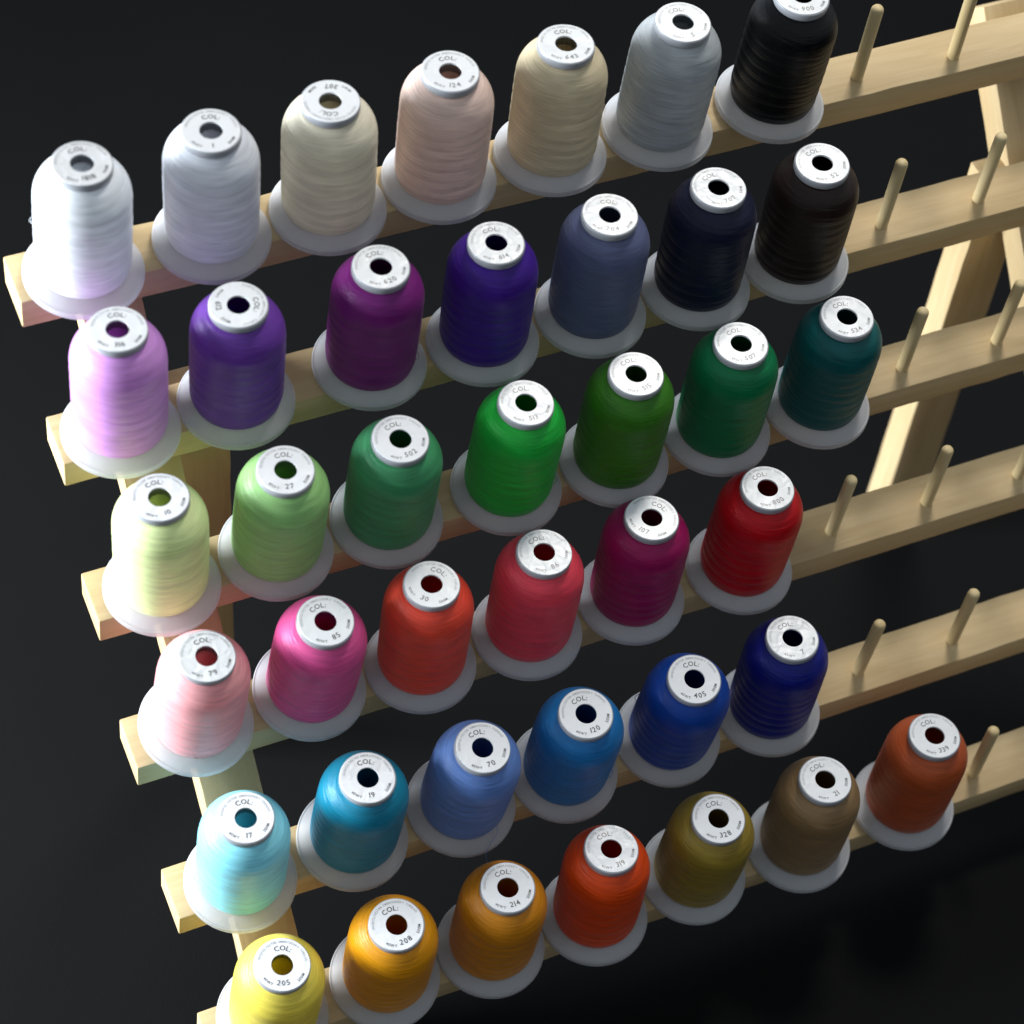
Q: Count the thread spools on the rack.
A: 40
